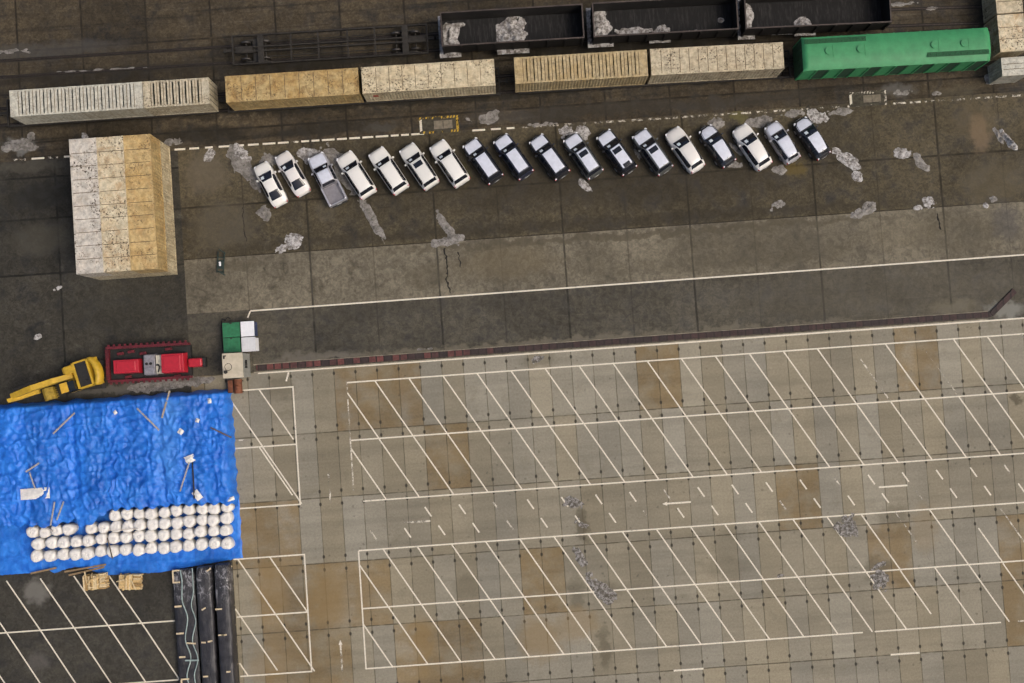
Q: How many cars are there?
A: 18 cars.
